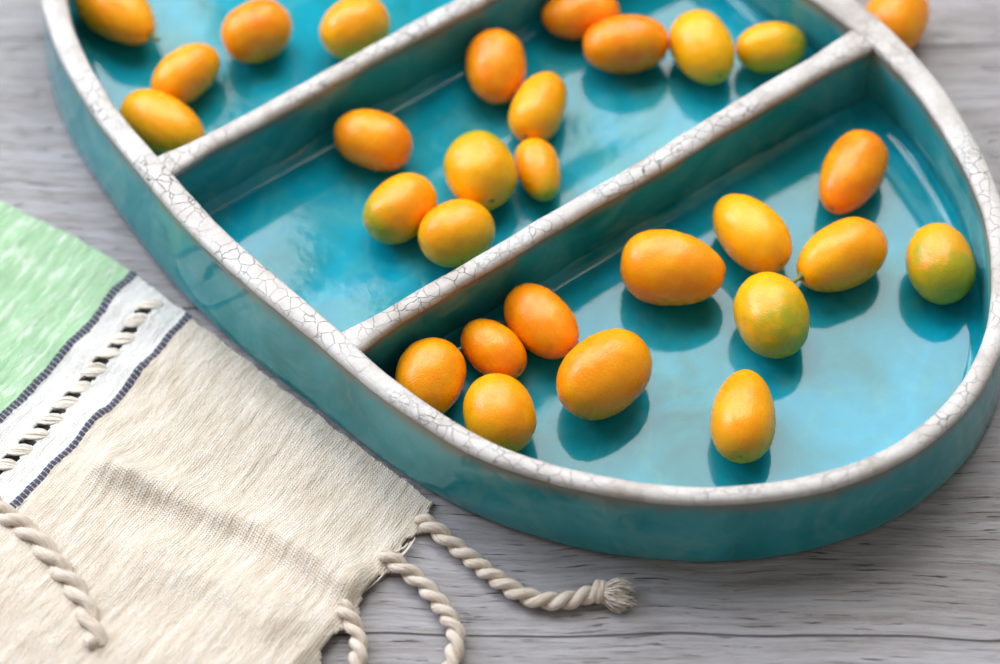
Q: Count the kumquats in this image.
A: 29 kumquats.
